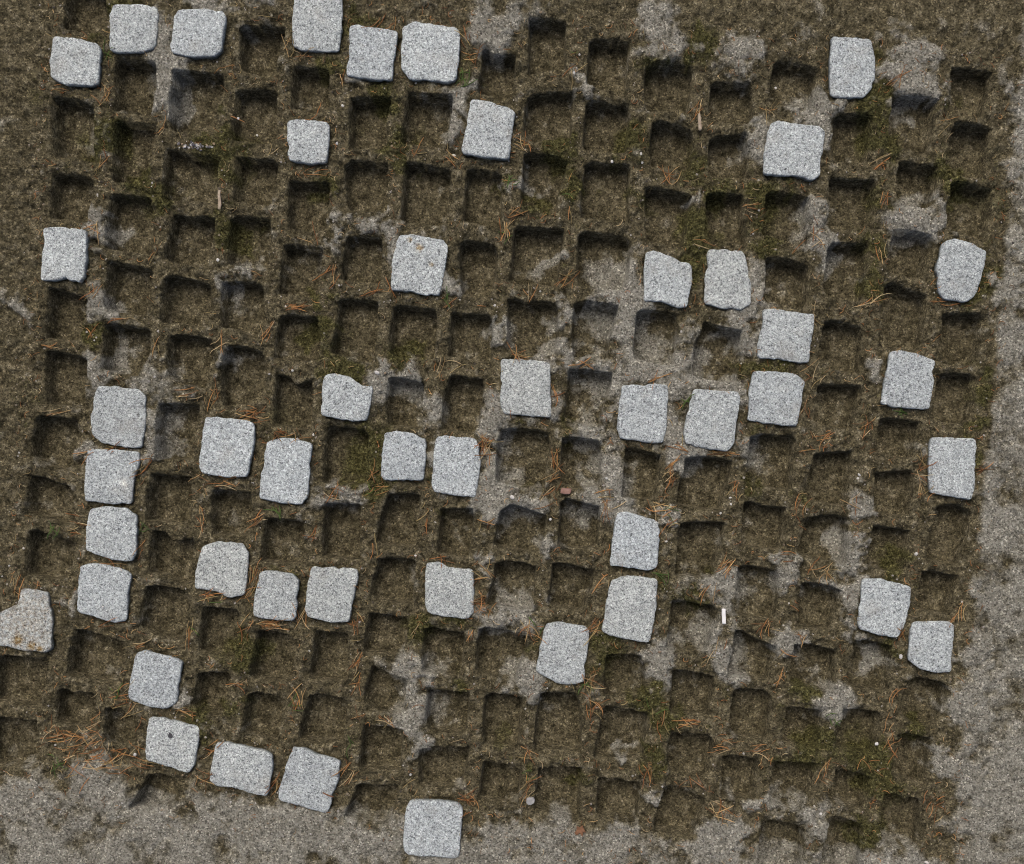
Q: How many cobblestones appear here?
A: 46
